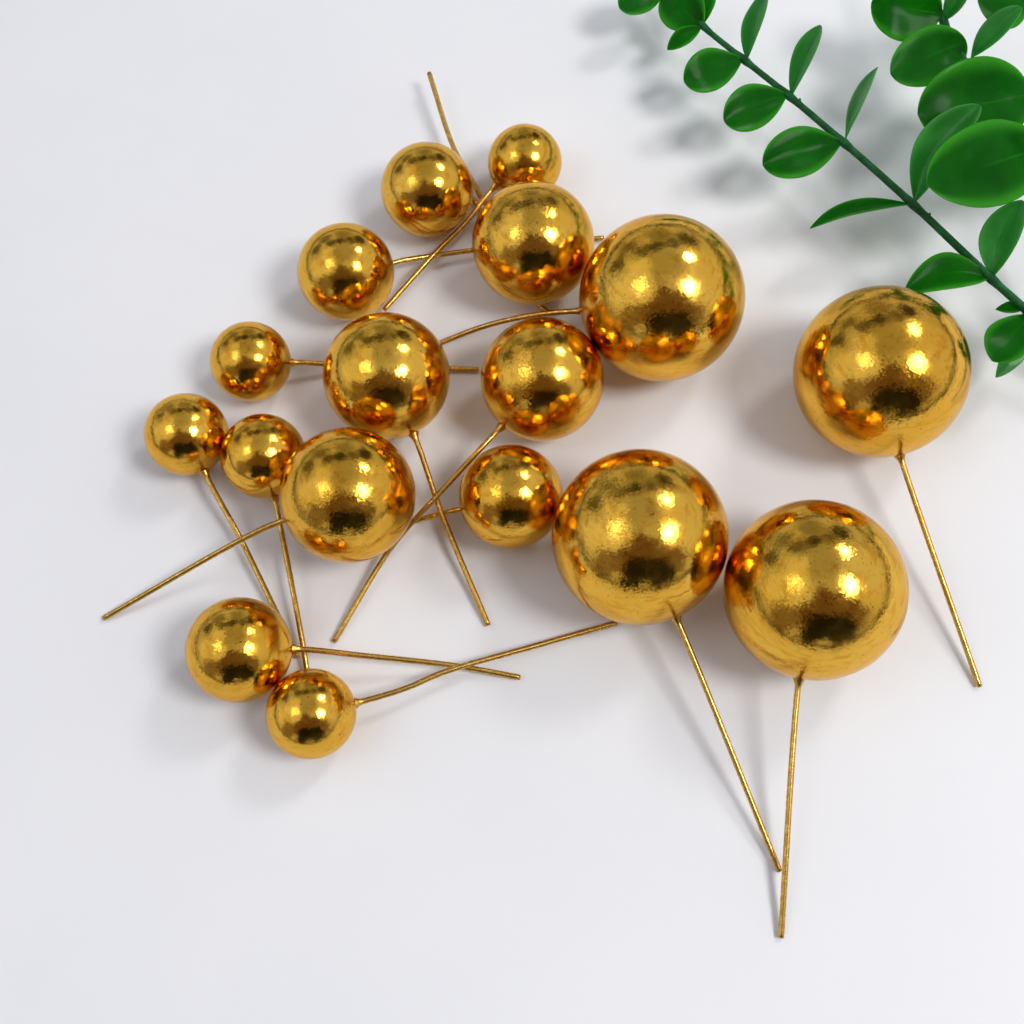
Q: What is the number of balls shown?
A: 17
